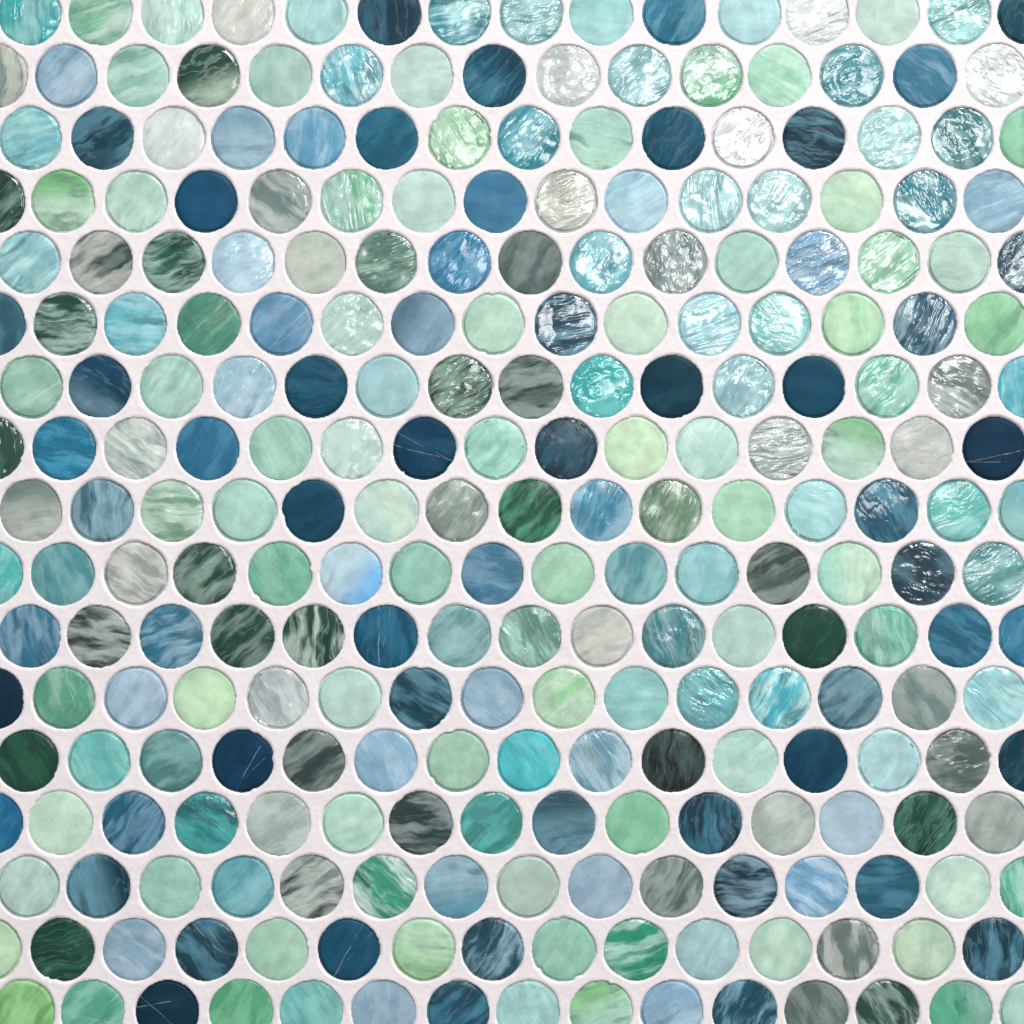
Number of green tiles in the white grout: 90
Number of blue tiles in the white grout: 78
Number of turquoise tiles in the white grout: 50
